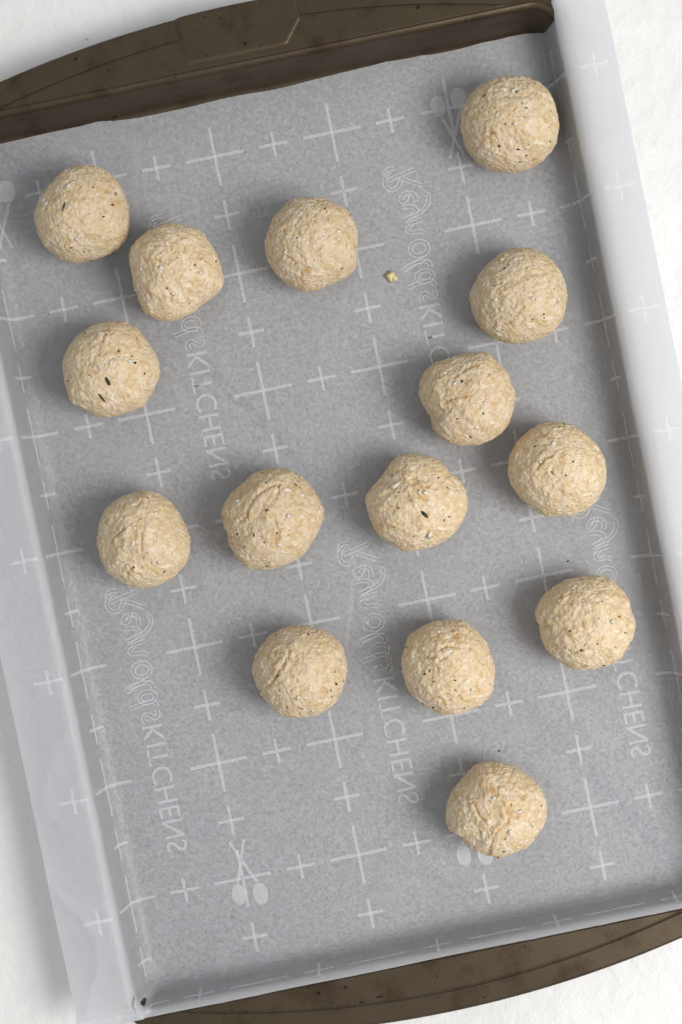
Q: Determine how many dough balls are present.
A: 15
